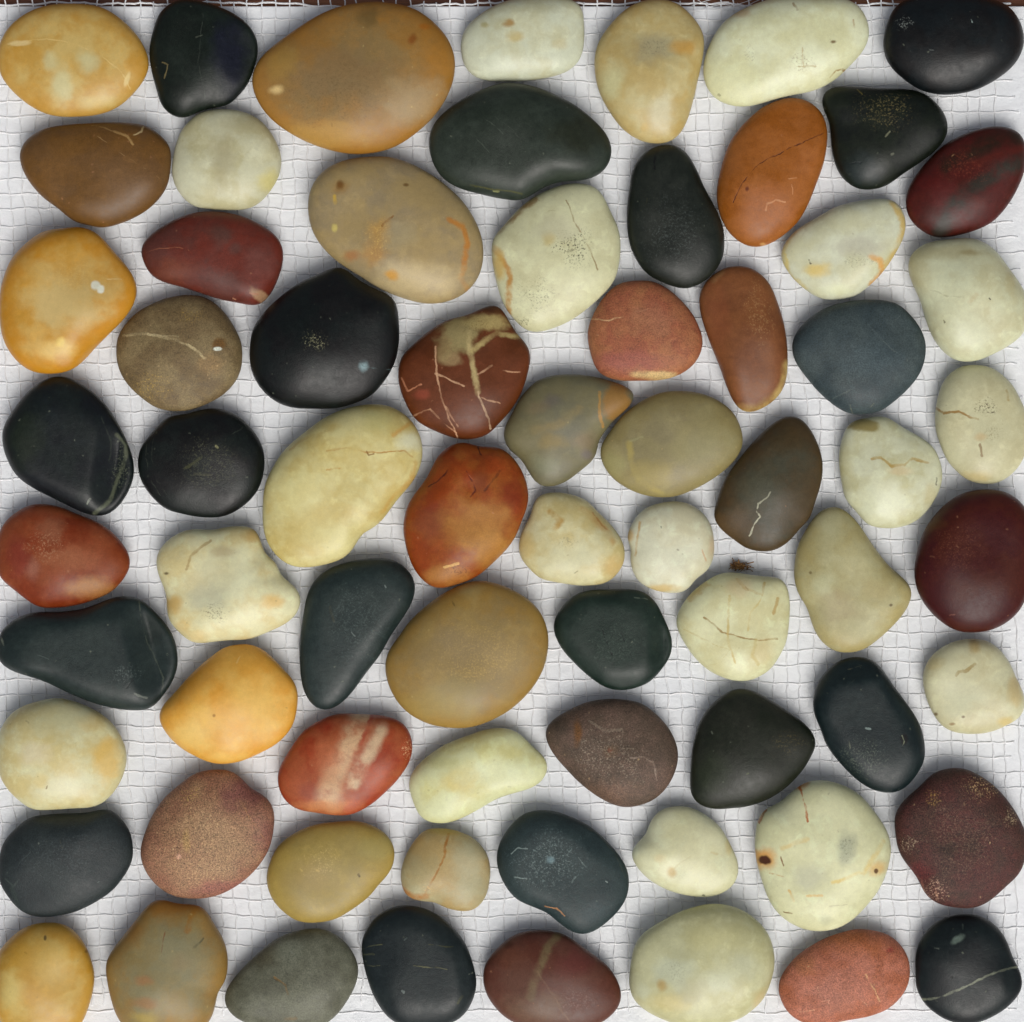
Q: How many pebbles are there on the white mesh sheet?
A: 70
